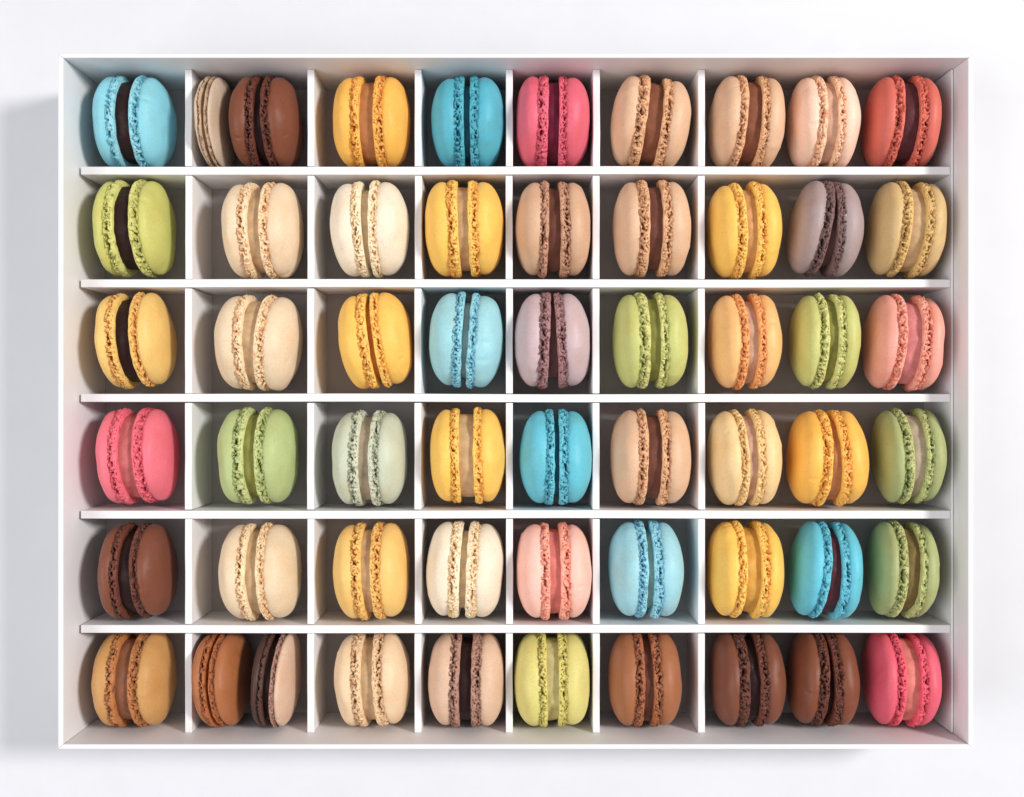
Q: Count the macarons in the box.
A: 56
